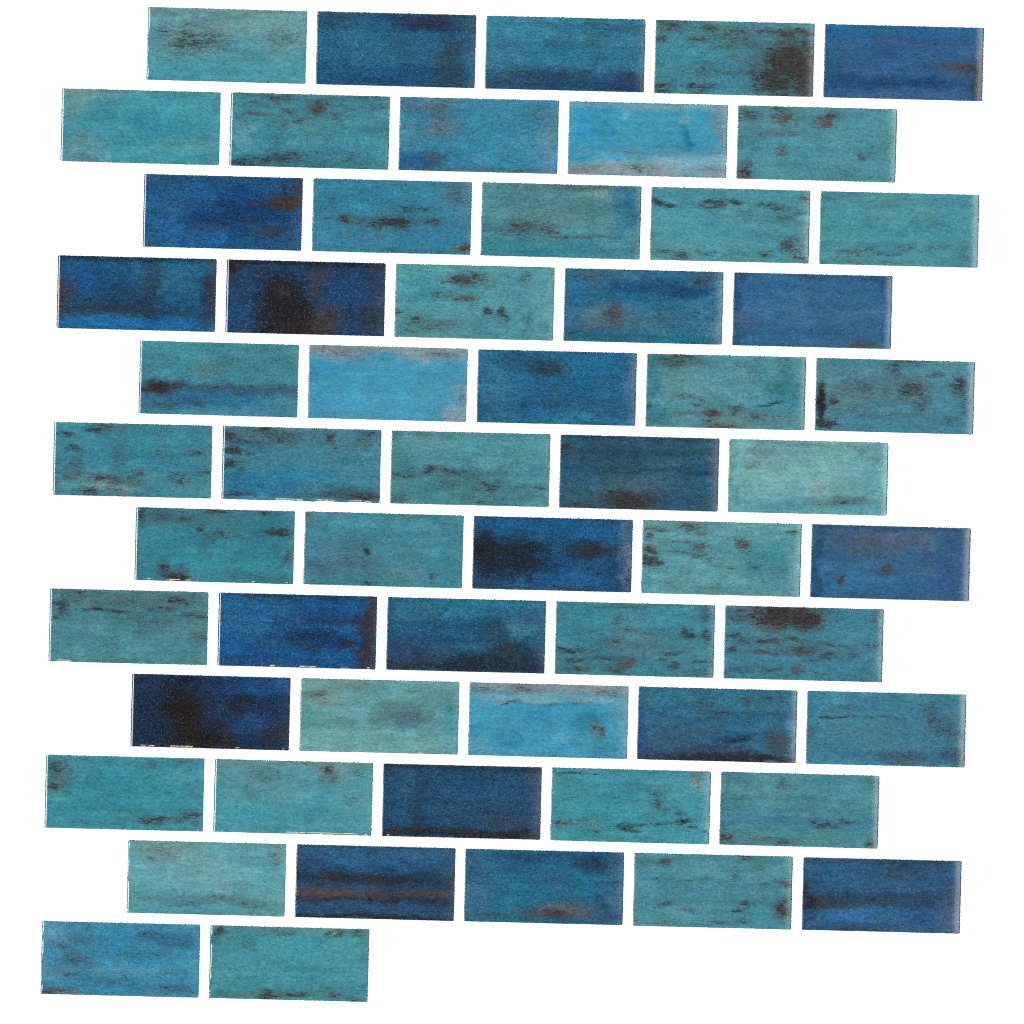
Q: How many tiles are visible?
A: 57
